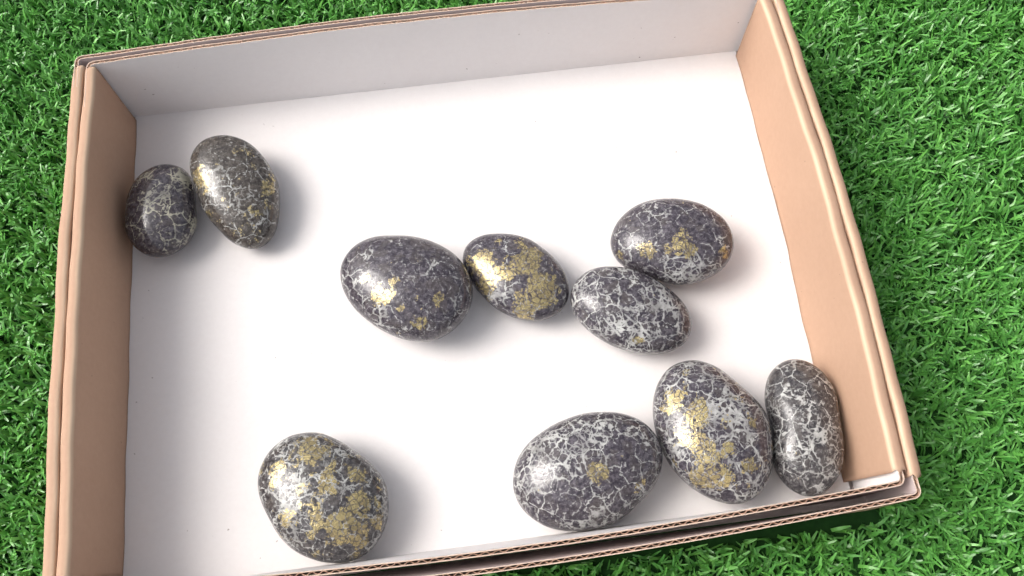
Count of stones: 10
